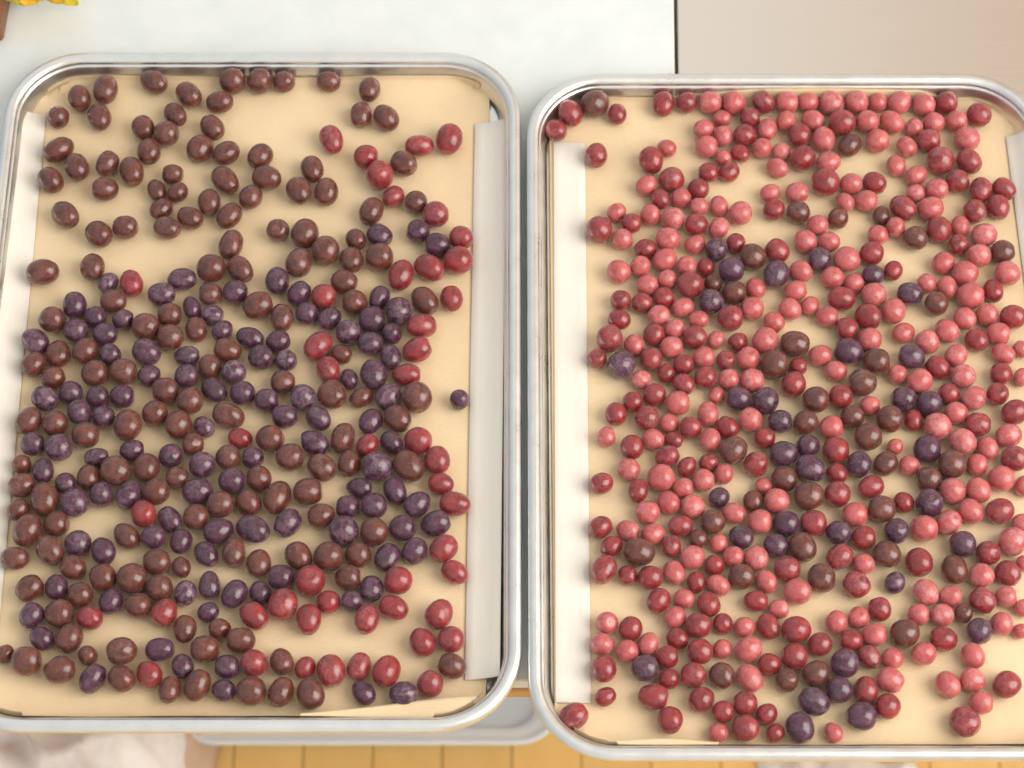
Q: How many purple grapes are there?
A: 146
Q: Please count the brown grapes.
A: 200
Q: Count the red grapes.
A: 200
